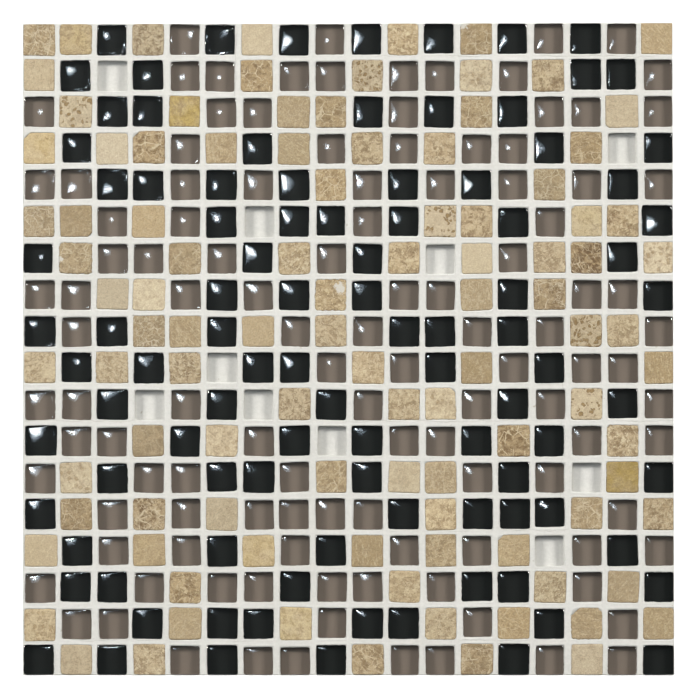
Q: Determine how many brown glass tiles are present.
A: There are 115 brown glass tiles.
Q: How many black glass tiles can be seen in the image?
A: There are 98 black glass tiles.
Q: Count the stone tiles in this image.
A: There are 101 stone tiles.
